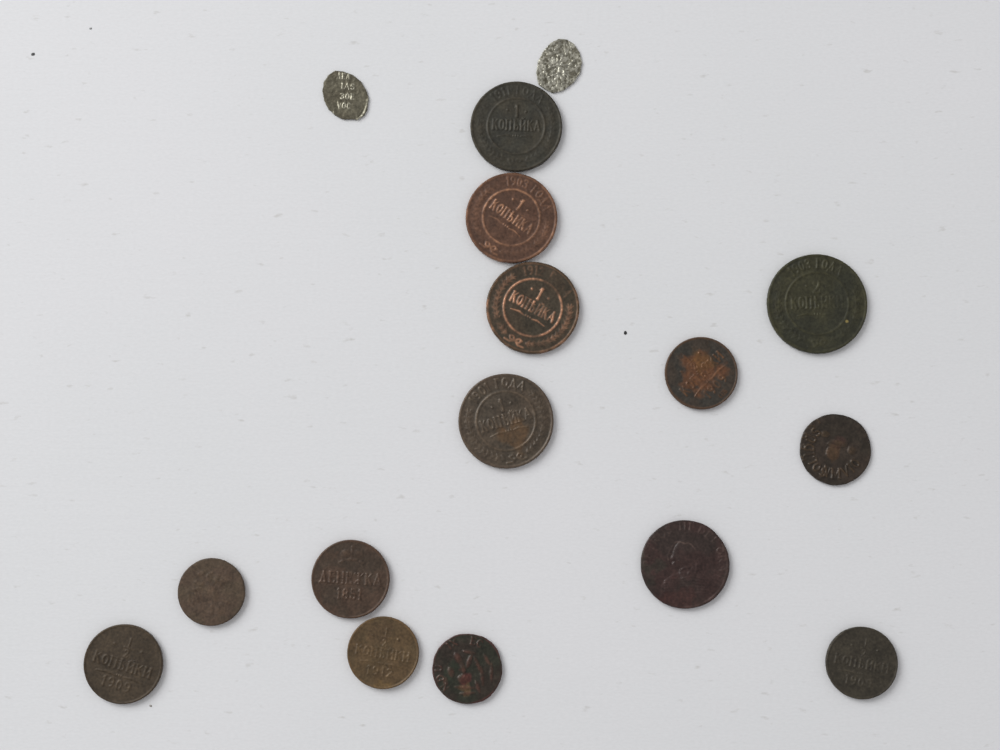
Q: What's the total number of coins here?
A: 16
